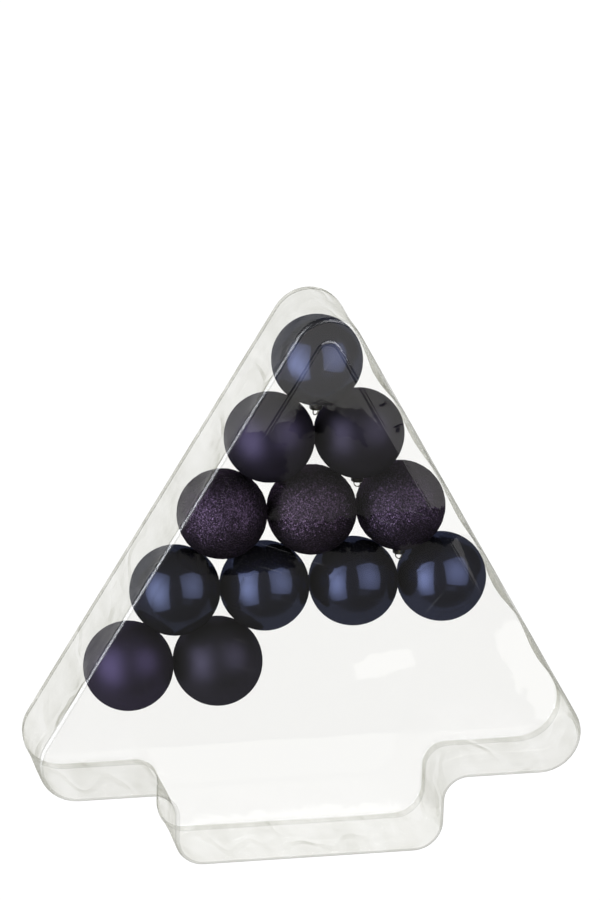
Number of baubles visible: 12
